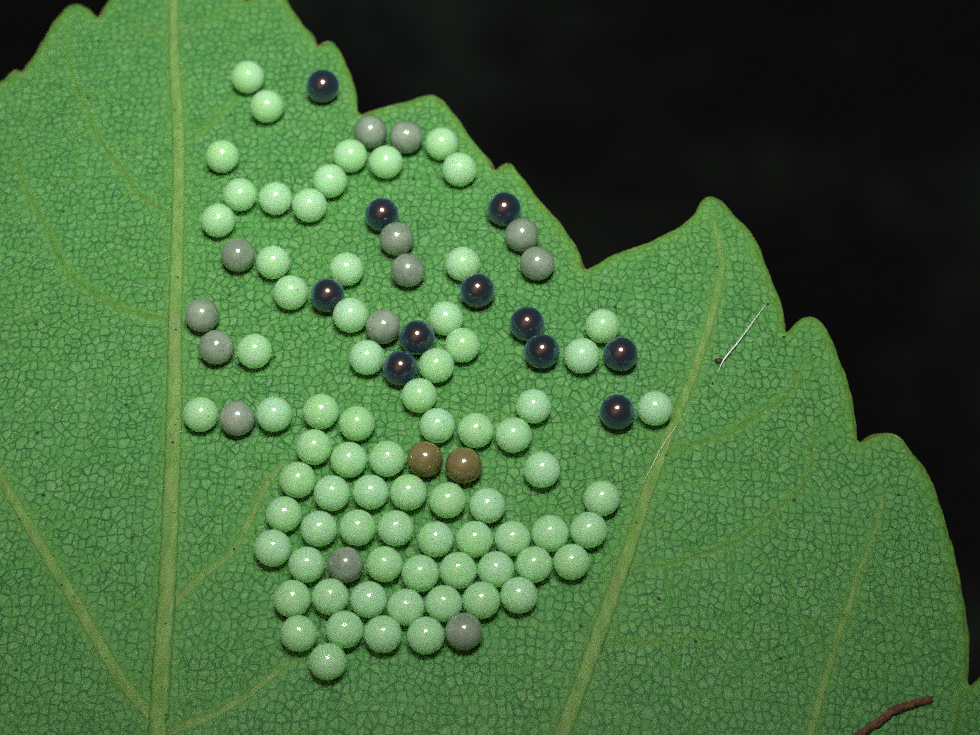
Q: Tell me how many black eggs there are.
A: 11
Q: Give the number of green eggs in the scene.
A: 74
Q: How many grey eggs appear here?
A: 13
